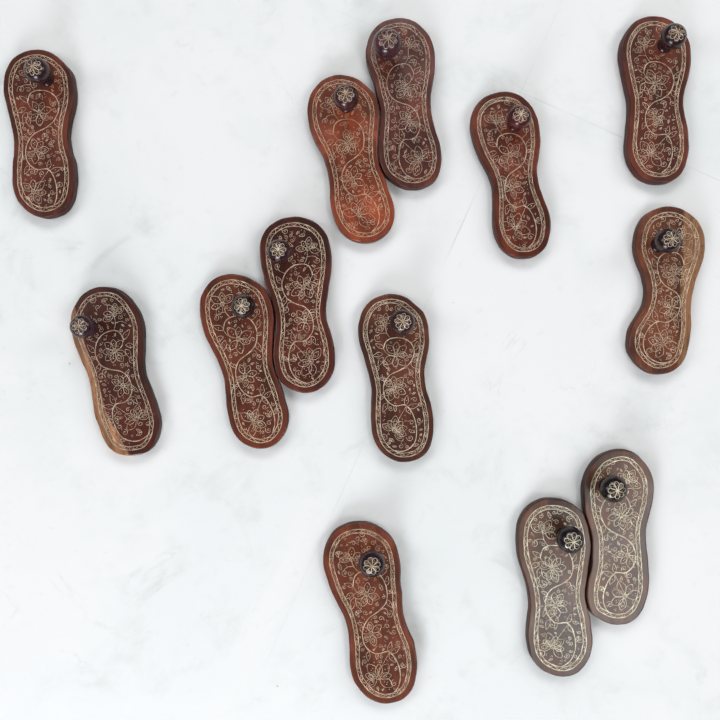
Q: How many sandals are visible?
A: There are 13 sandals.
